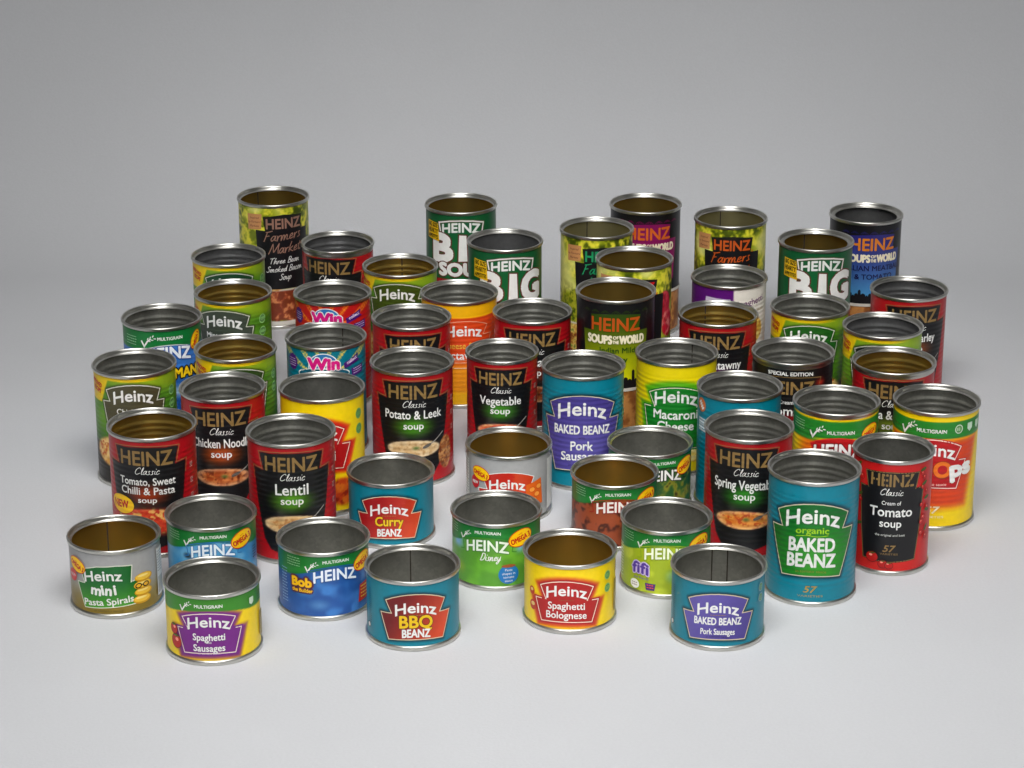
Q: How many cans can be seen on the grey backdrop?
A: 56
